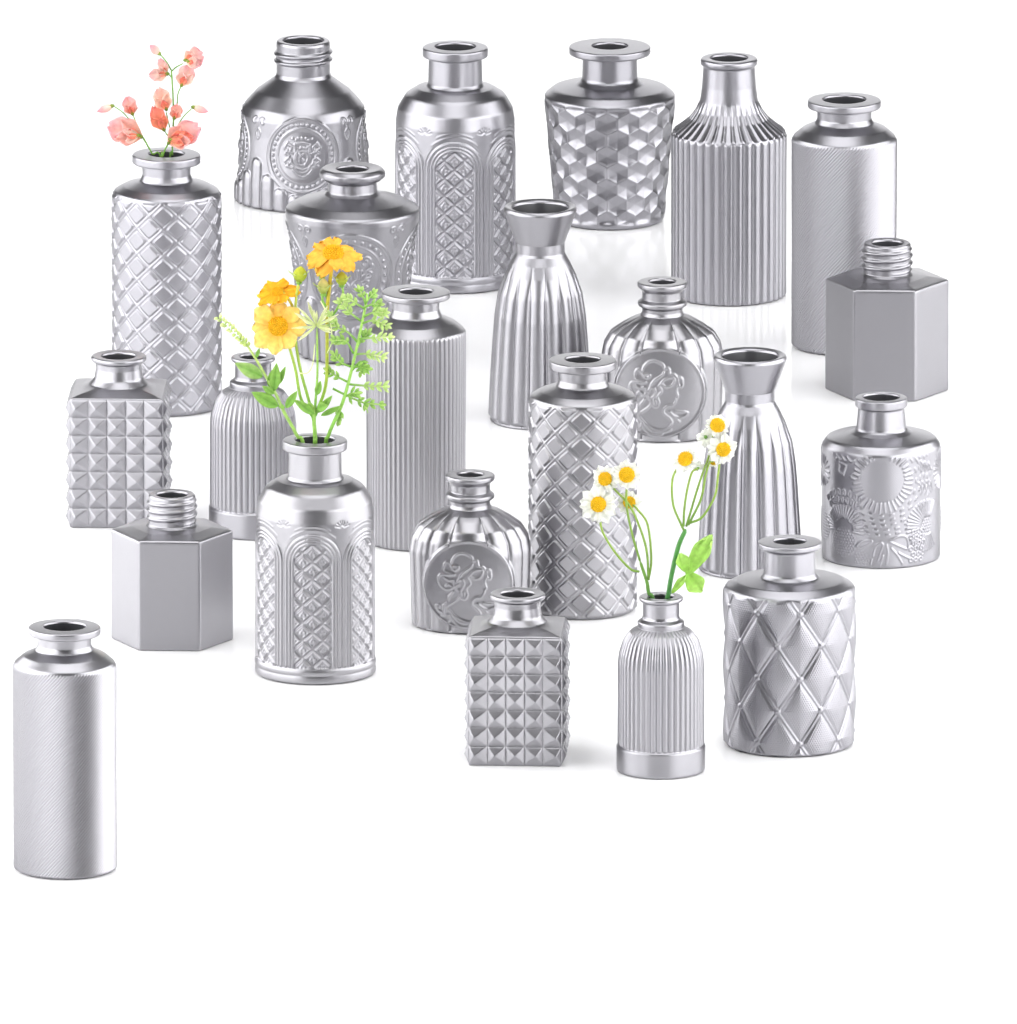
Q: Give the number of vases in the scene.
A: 23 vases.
